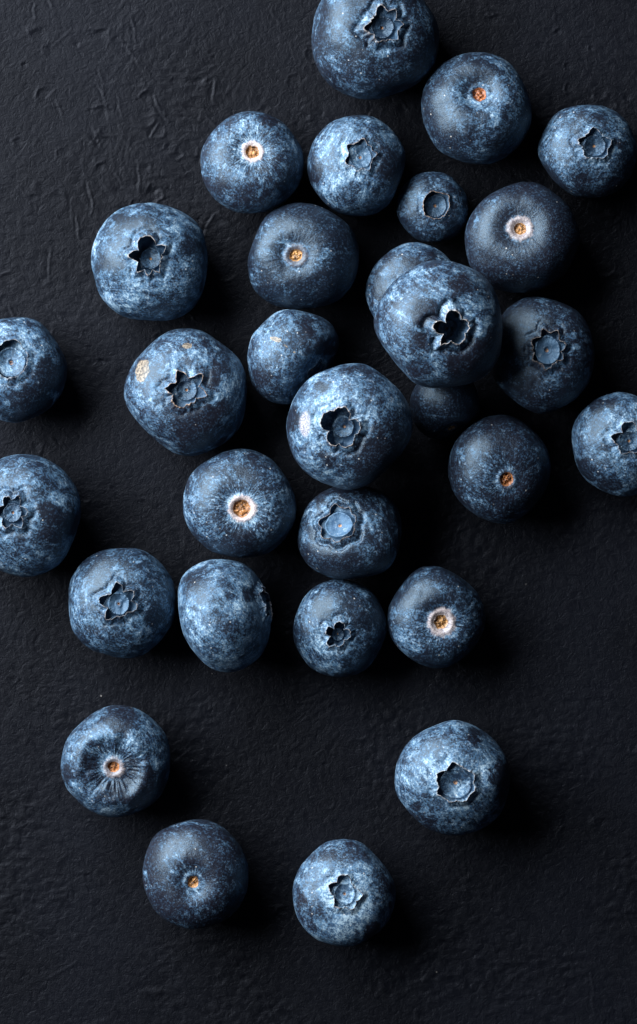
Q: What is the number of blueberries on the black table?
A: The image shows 30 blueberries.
